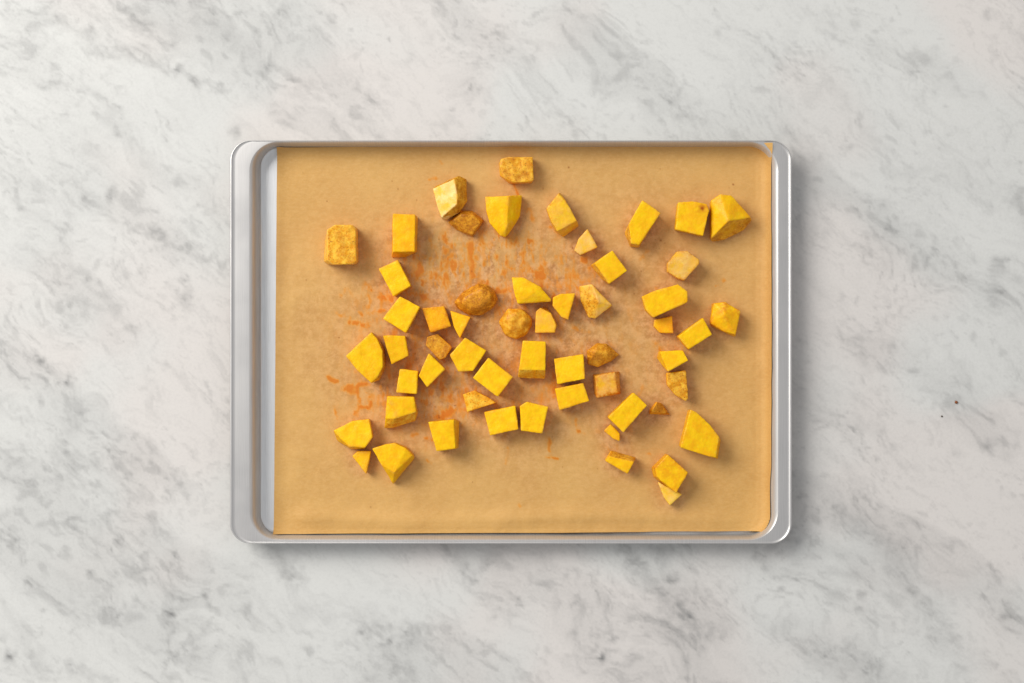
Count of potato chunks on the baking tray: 56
